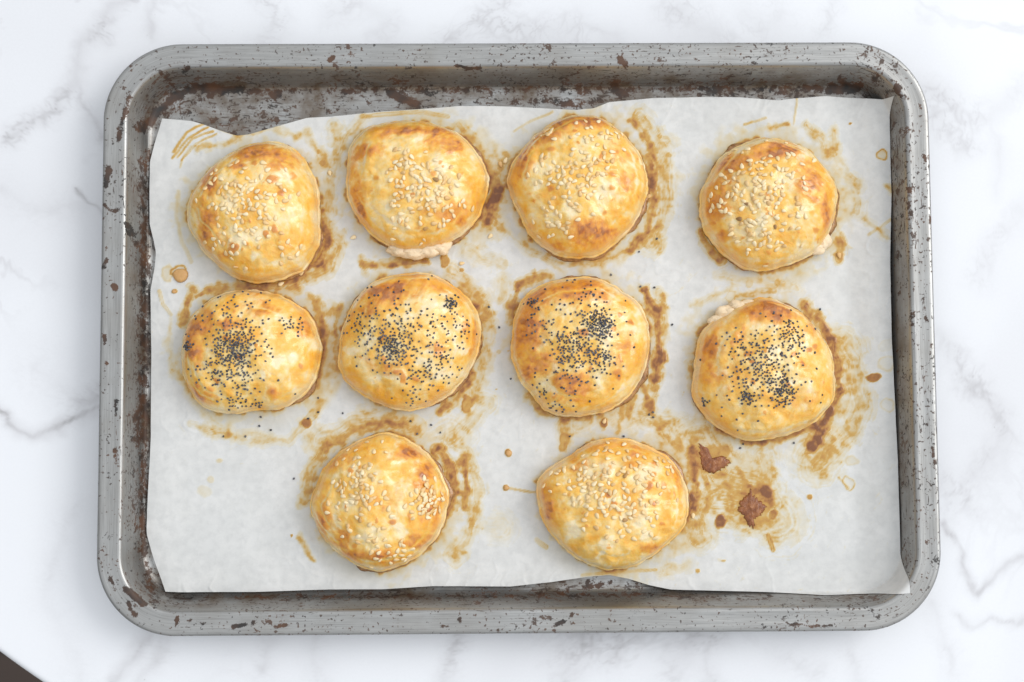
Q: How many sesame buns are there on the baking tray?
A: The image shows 6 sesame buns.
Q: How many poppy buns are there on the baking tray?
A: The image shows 4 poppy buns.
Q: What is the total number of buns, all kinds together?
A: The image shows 10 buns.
